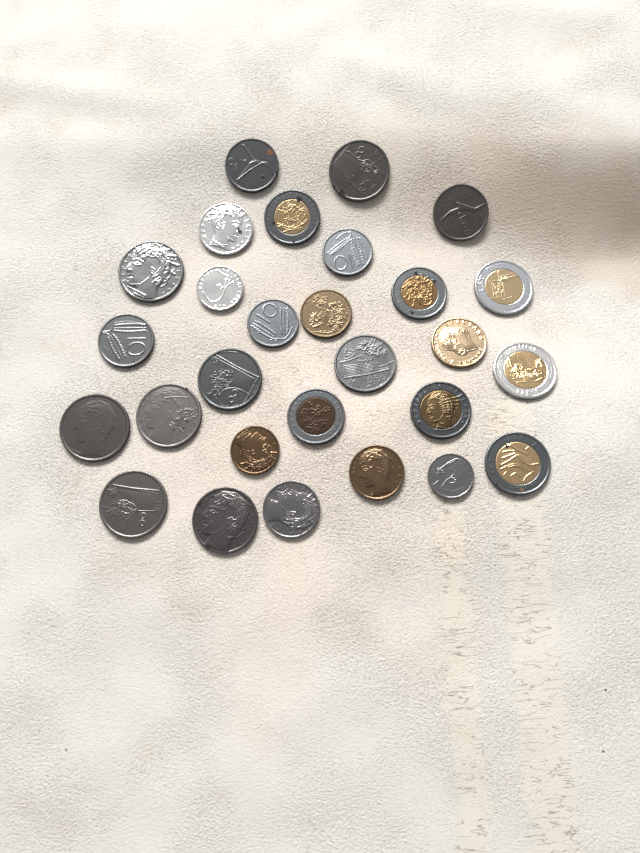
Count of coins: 28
